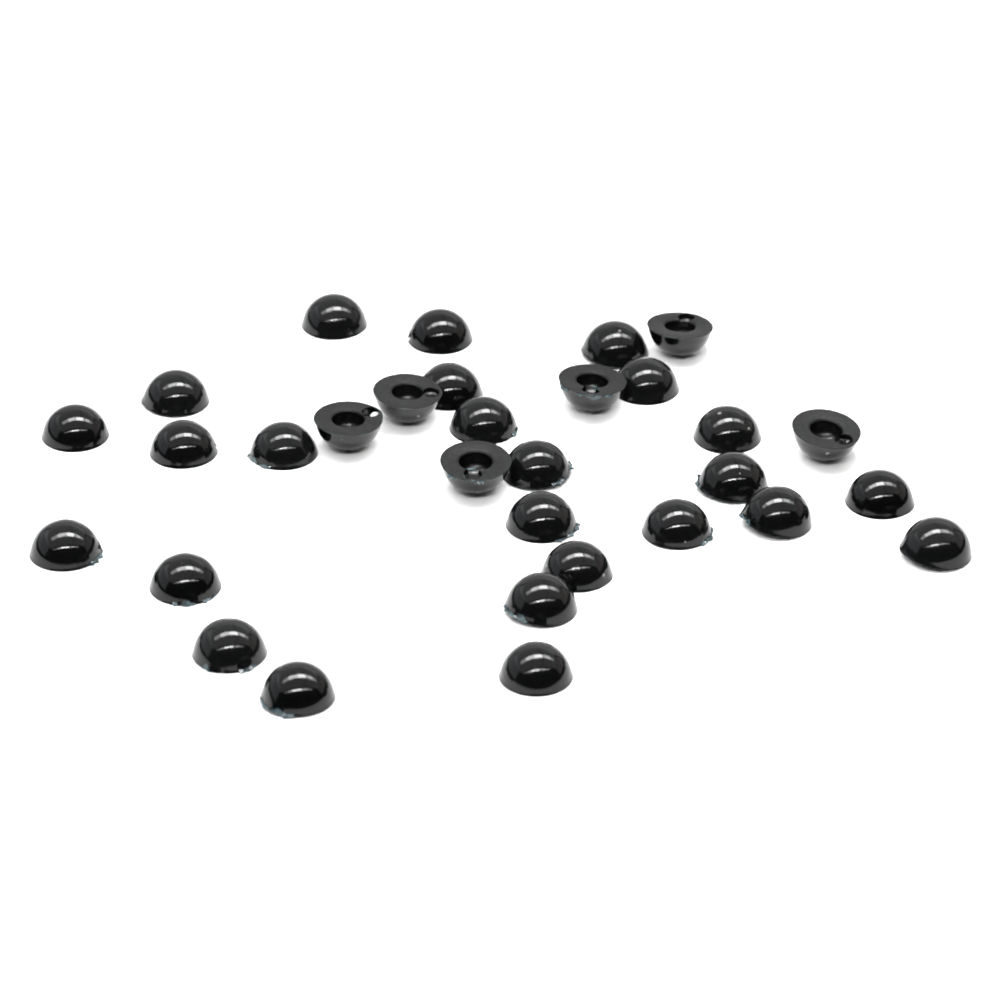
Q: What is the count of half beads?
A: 31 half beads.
